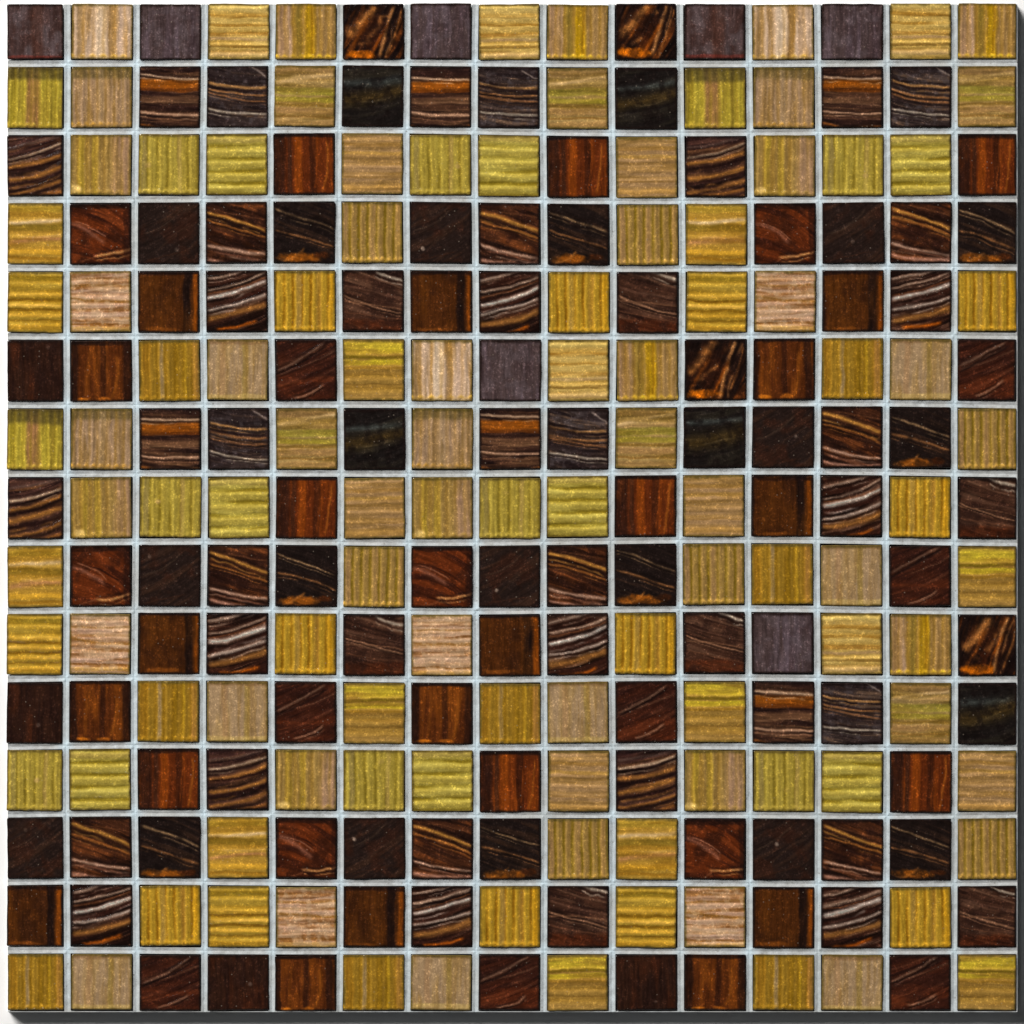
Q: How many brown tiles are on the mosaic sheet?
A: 117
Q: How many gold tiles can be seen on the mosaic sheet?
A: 108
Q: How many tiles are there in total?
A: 225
